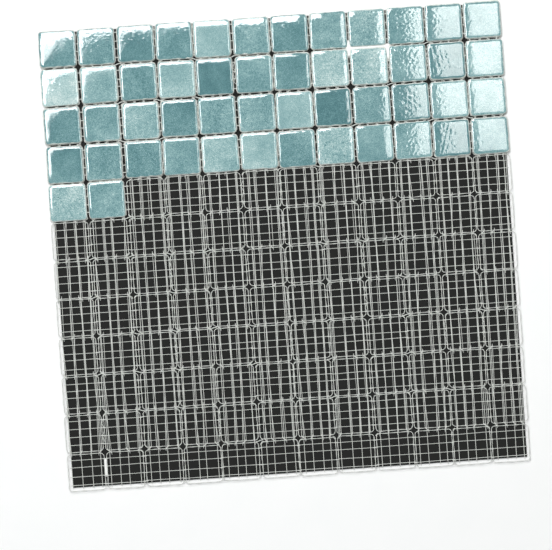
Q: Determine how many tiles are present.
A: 50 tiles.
